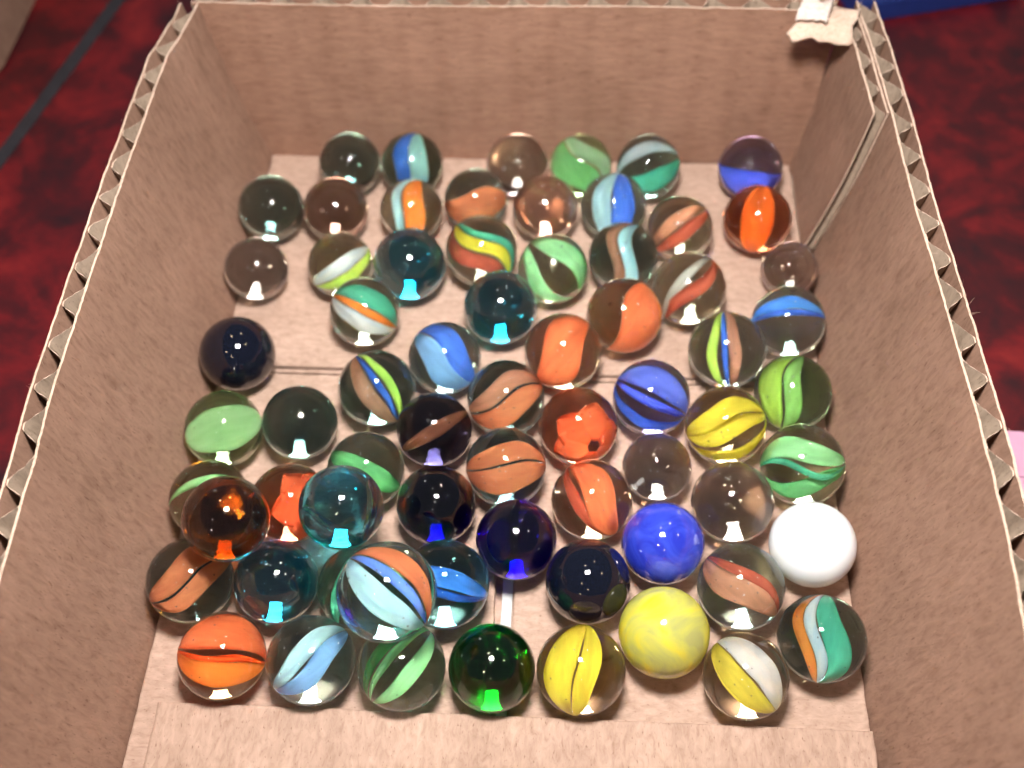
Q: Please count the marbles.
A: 68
